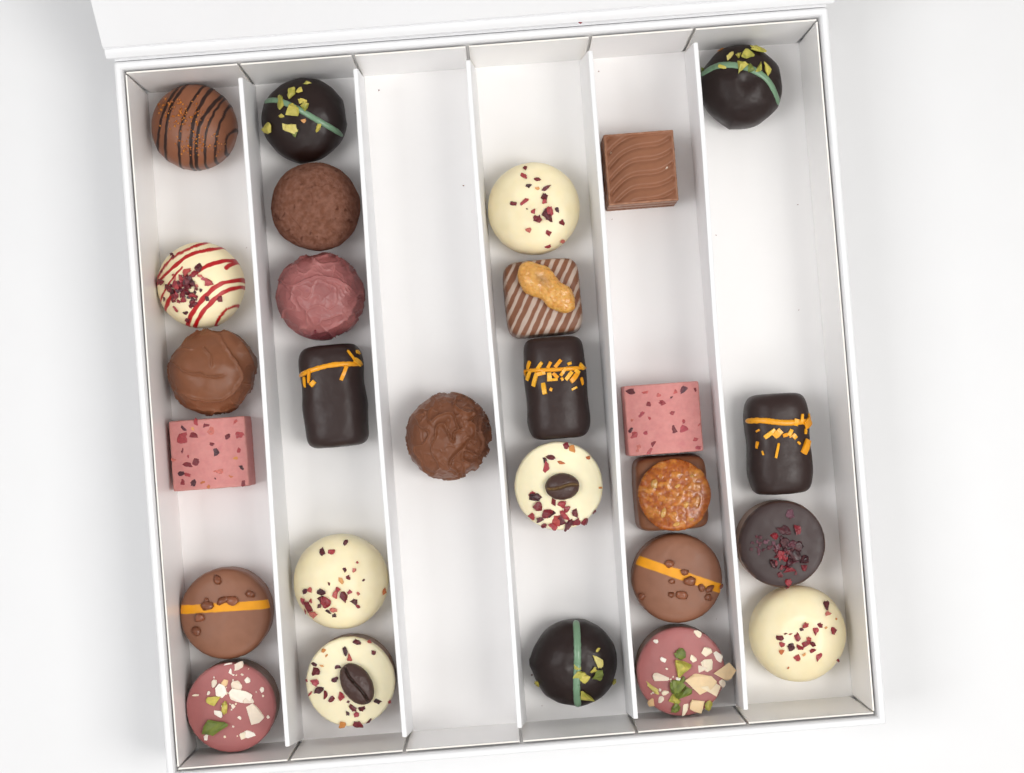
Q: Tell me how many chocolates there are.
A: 27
